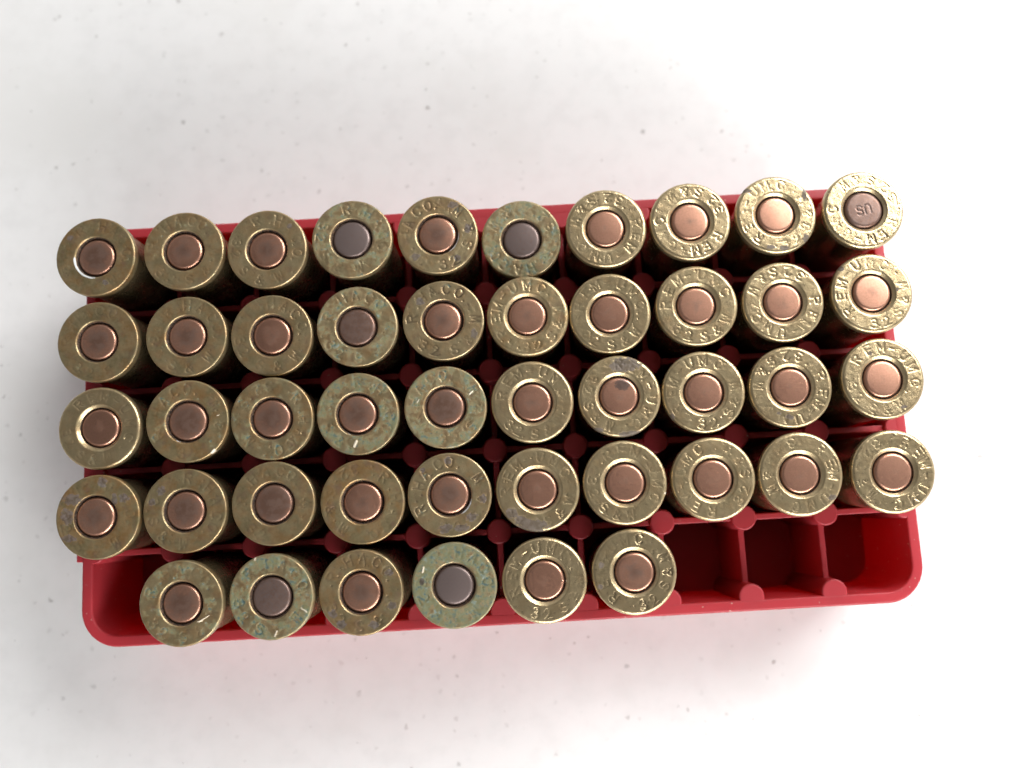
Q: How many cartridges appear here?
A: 46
